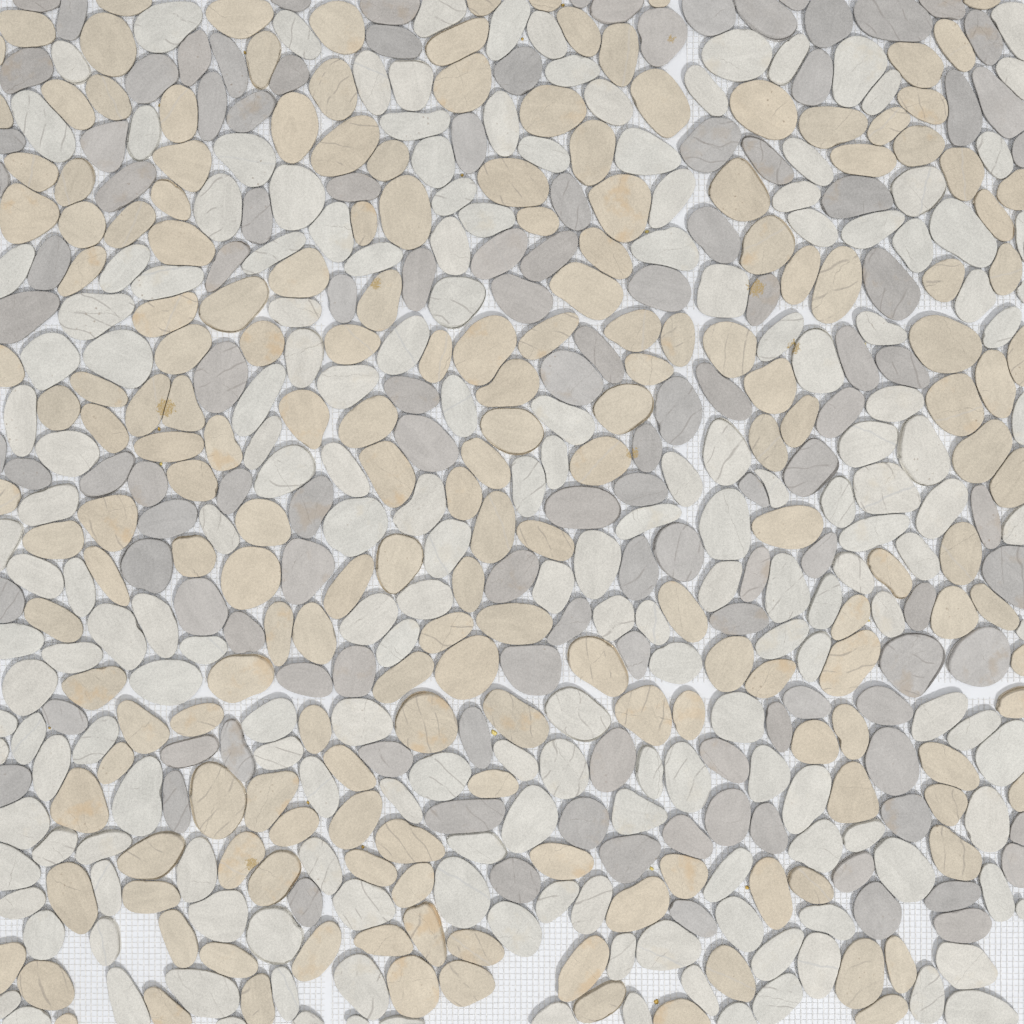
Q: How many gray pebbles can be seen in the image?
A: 122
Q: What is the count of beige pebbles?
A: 189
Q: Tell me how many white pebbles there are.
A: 192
